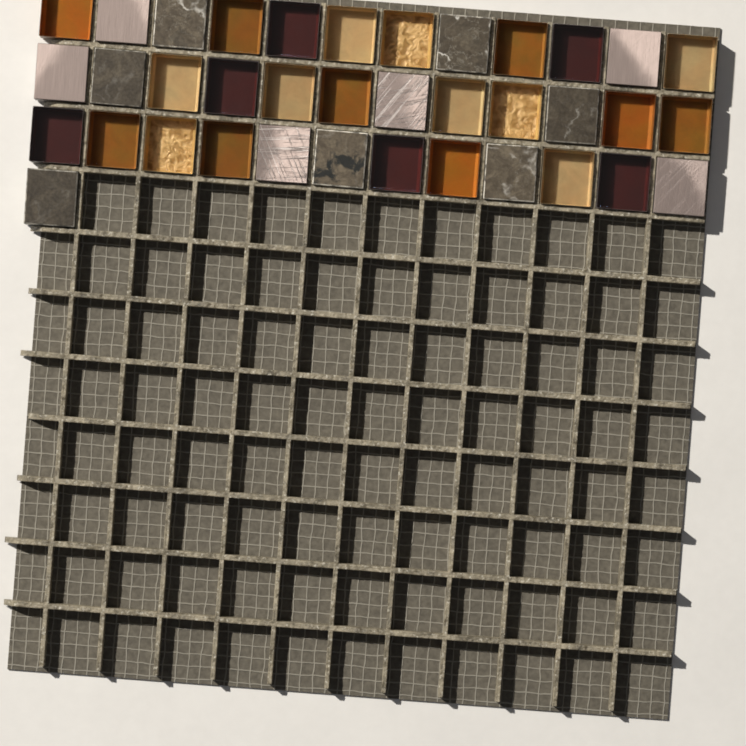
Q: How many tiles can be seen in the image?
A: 37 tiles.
